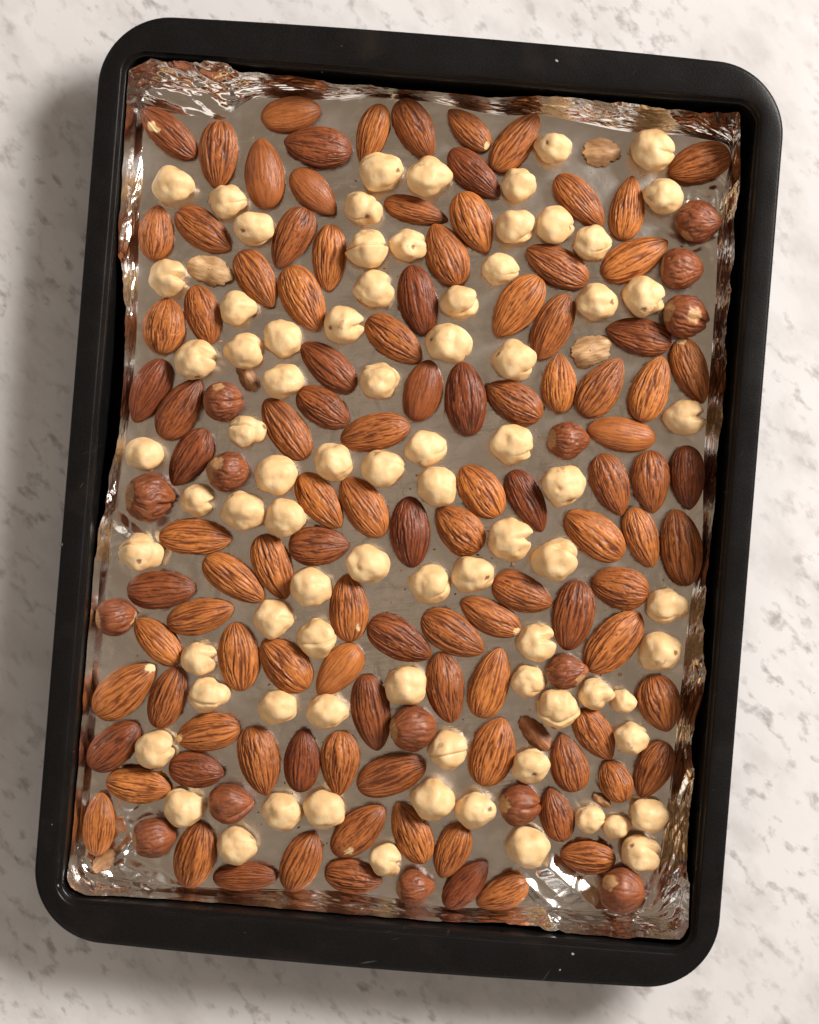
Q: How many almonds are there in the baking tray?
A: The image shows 108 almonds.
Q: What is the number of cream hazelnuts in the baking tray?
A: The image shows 80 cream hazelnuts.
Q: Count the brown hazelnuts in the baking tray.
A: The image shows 15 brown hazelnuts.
